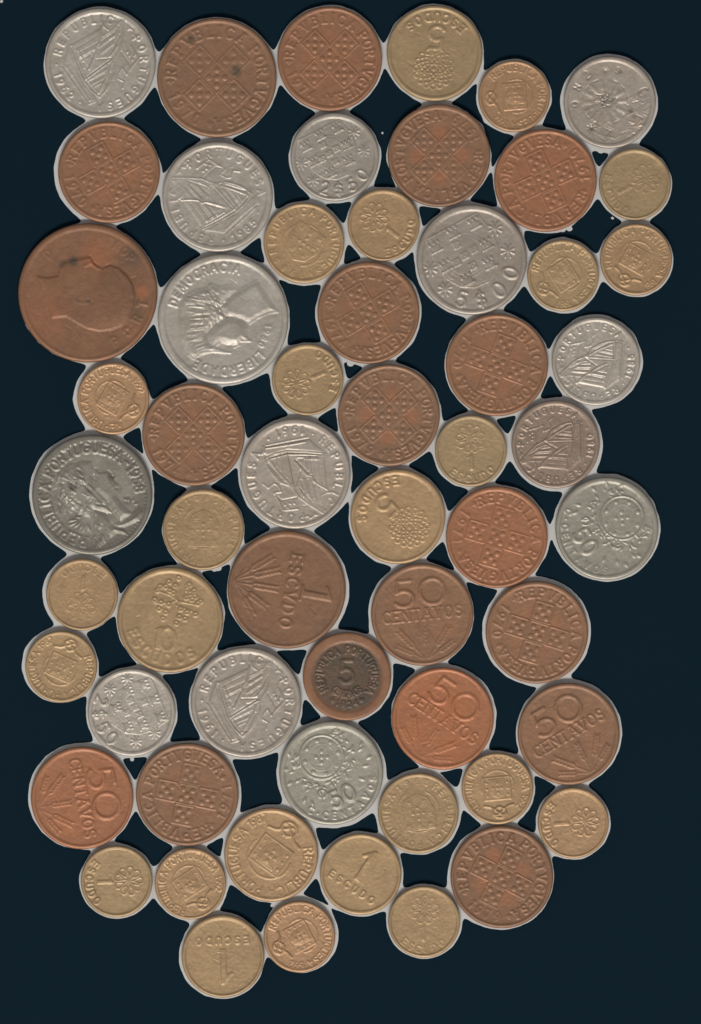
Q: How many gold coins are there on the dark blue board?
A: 25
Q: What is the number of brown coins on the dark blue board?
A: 20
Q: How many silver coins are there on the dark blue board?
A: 14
